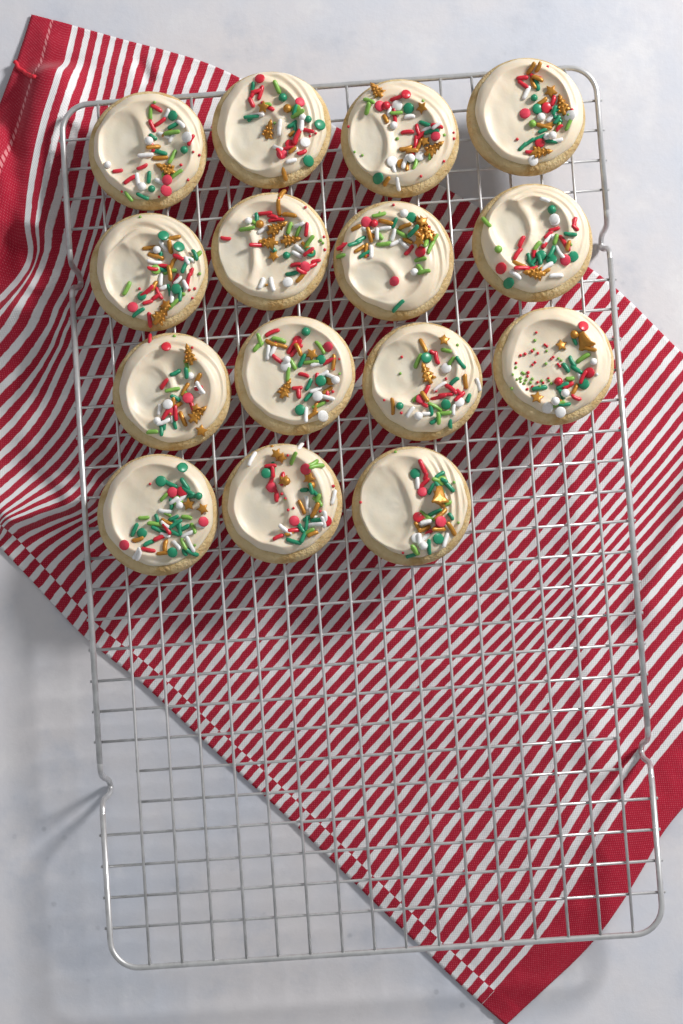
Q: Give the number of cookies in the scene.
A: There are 15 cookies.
